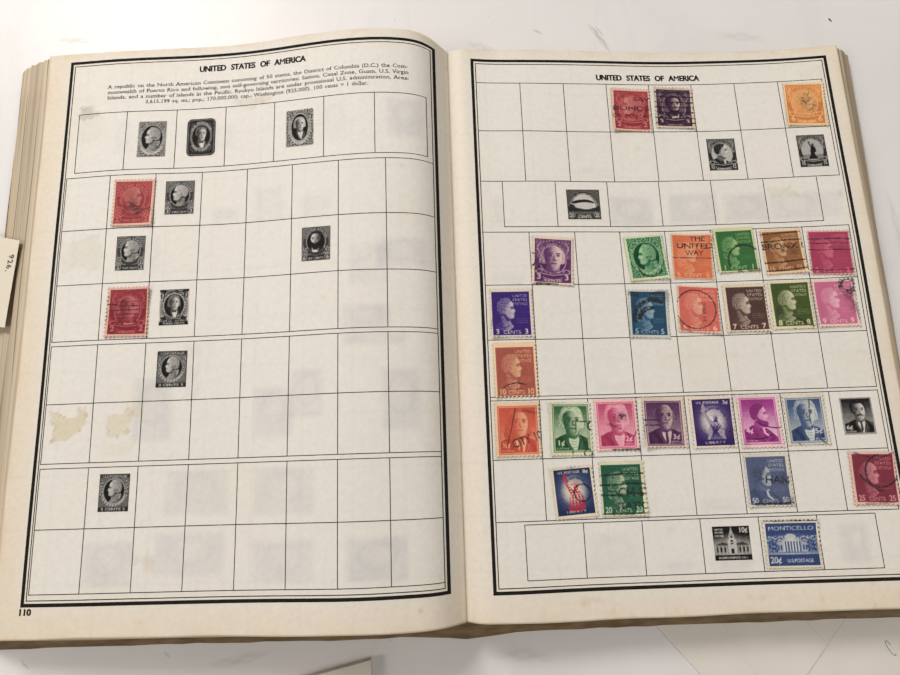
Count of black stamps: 14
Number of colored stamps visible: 30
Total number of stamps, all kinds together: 44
